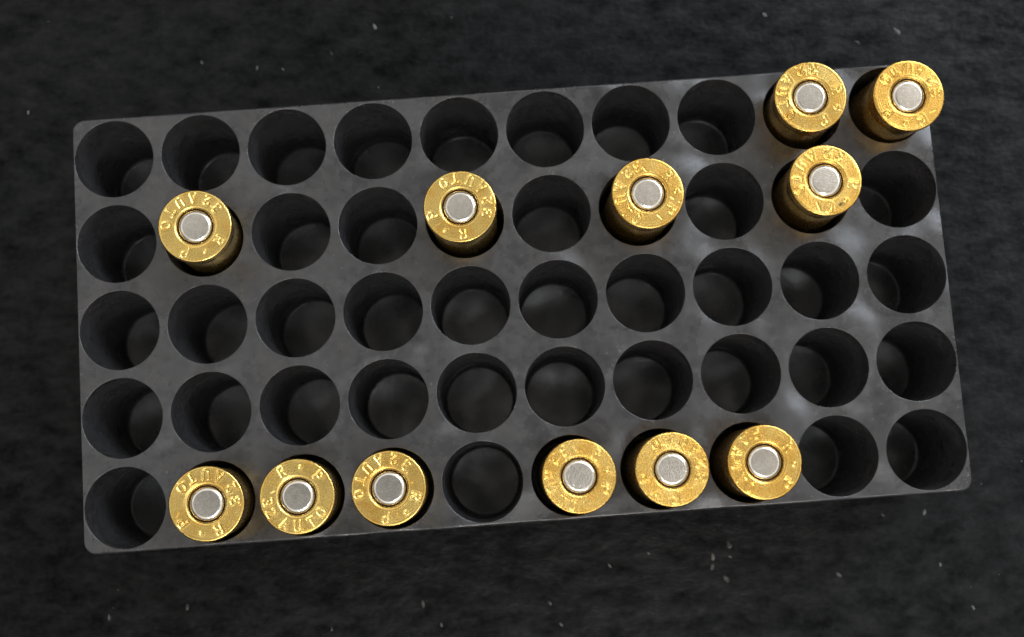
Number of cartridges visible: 12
